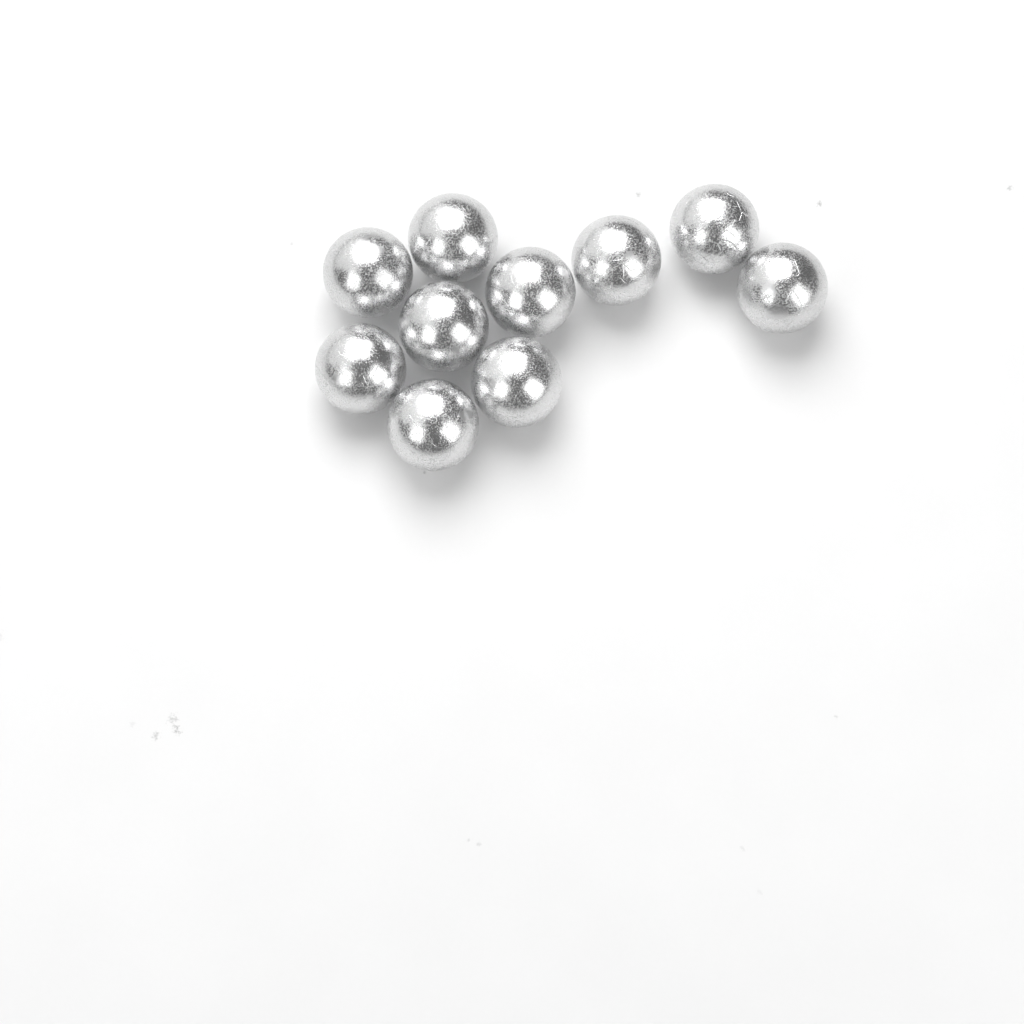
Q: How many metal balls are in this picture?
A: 10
